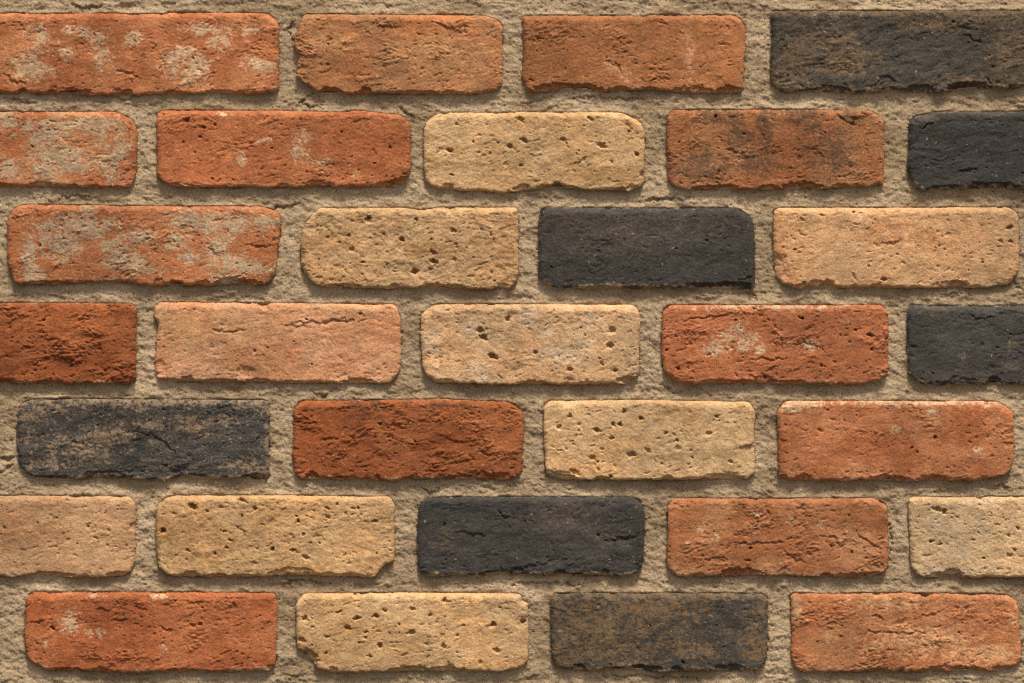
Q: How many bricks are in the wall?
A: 31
